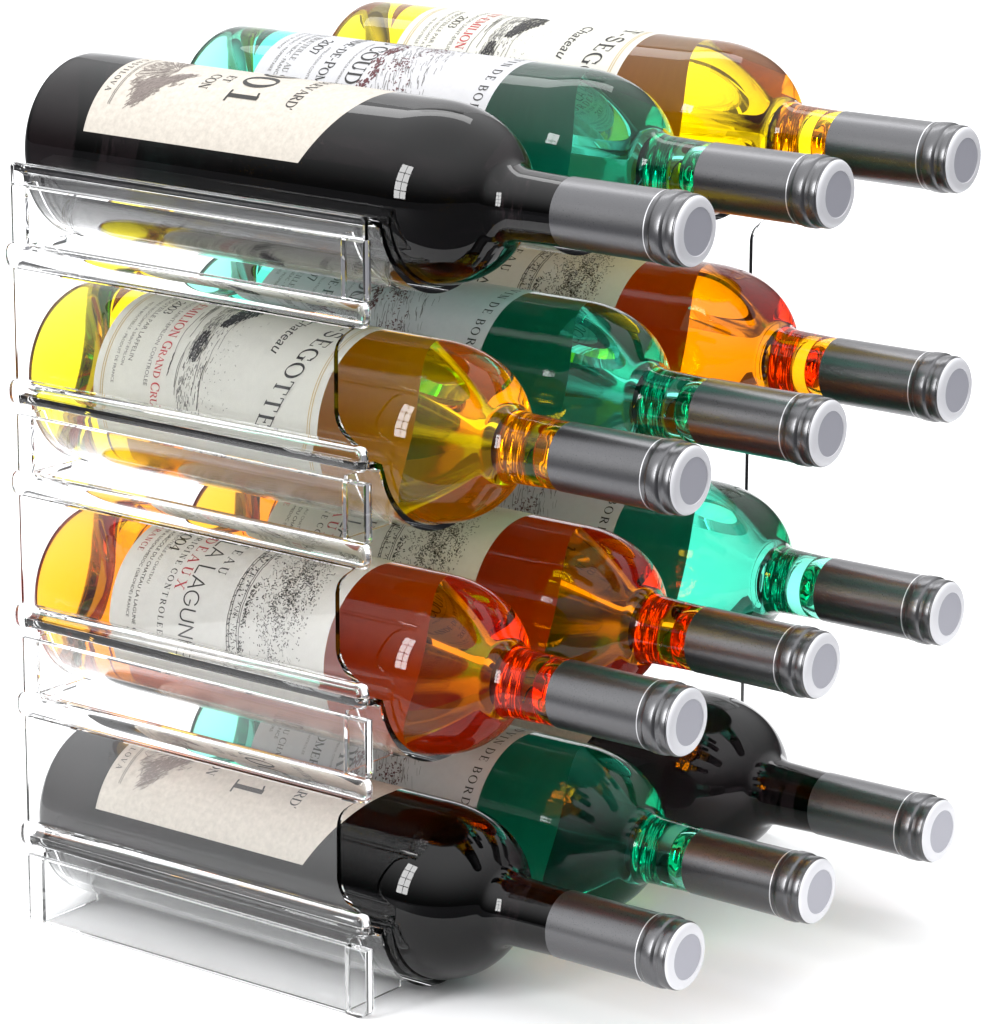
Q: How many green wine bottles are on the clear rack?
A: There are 4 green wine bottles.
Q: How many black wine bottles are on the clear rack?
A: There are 3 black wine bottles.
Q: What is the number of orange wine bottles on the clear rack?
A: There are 3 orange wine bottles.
